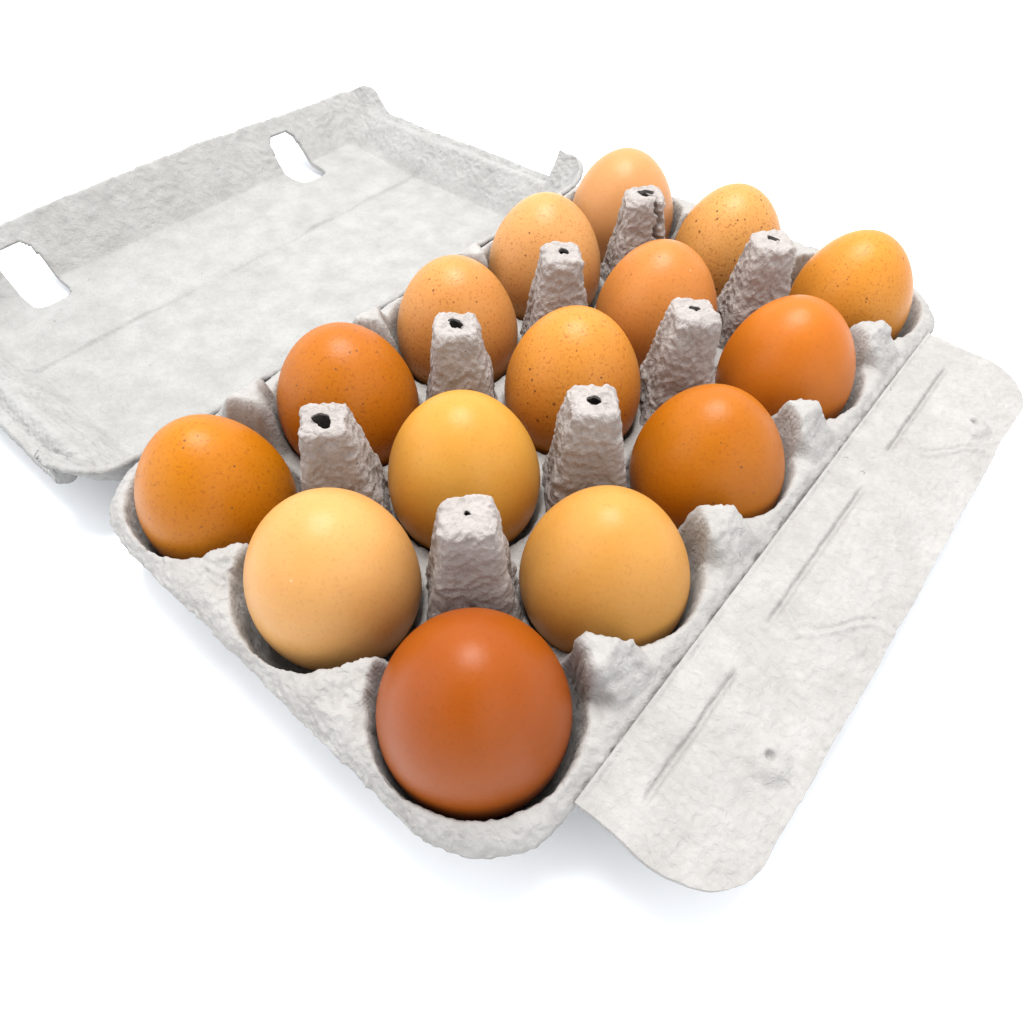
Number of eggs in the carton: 15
